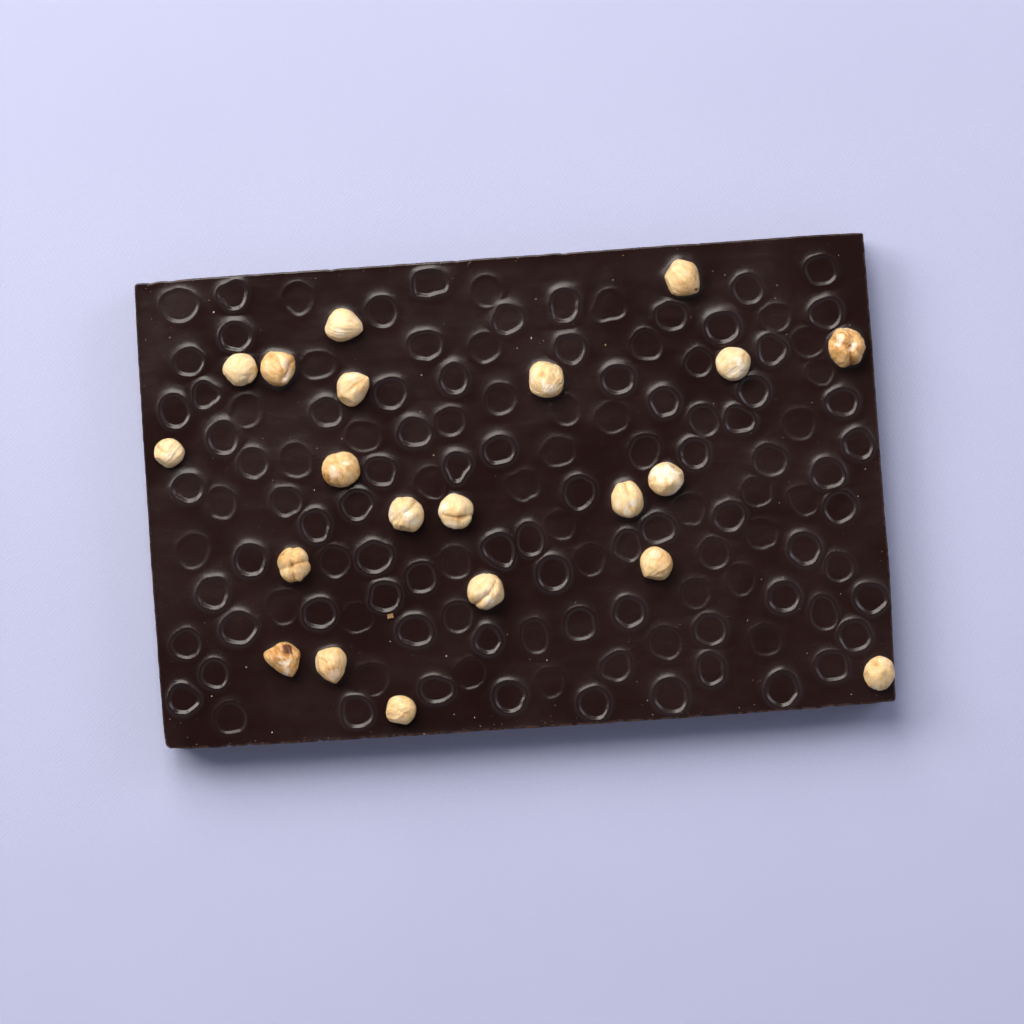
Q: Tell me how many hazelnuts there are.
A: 21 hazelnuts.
